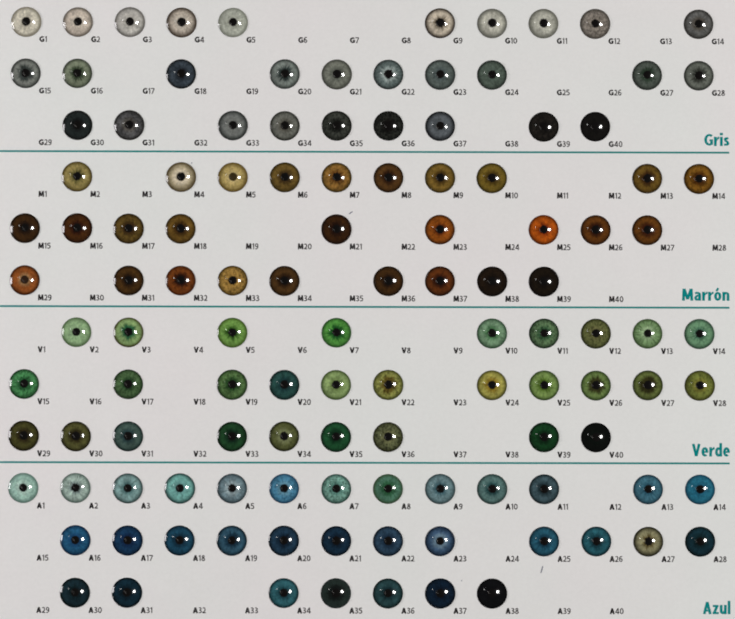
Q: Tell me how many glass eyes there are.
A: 118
